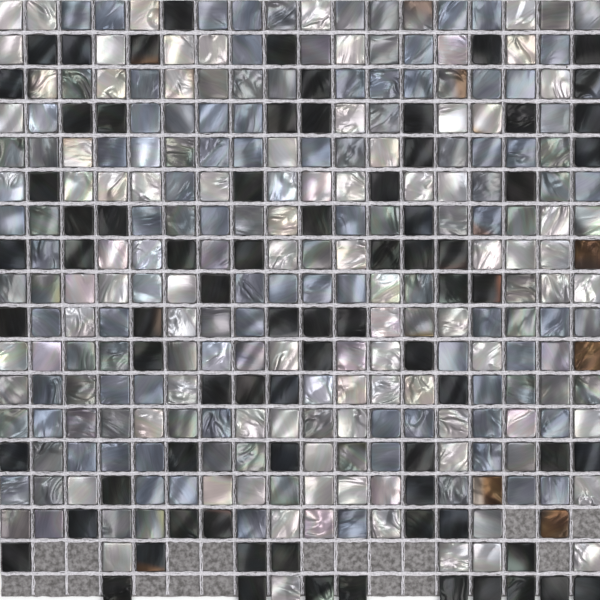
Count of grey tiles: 133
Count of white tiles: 92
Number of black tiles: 76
